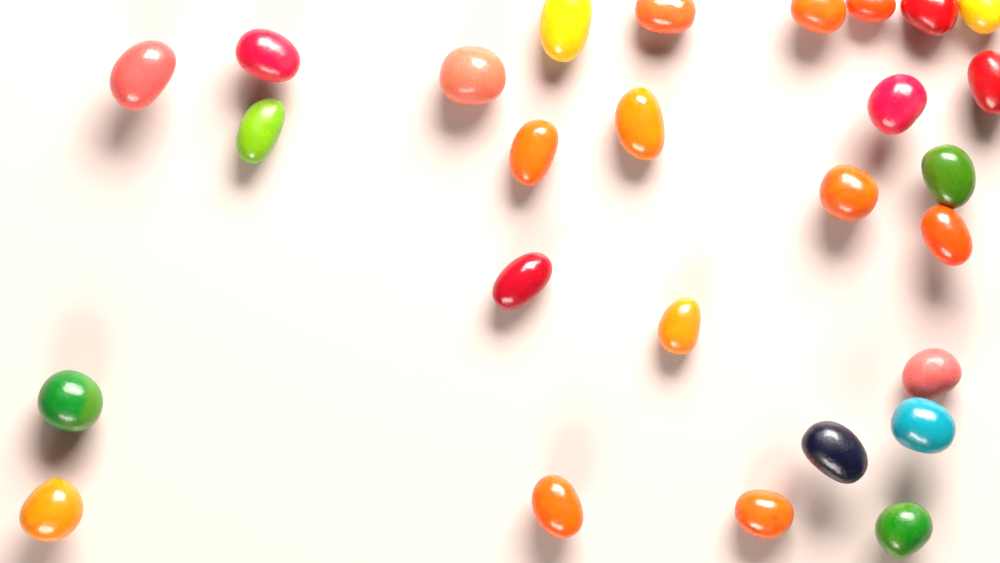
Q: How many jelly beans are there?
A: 27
